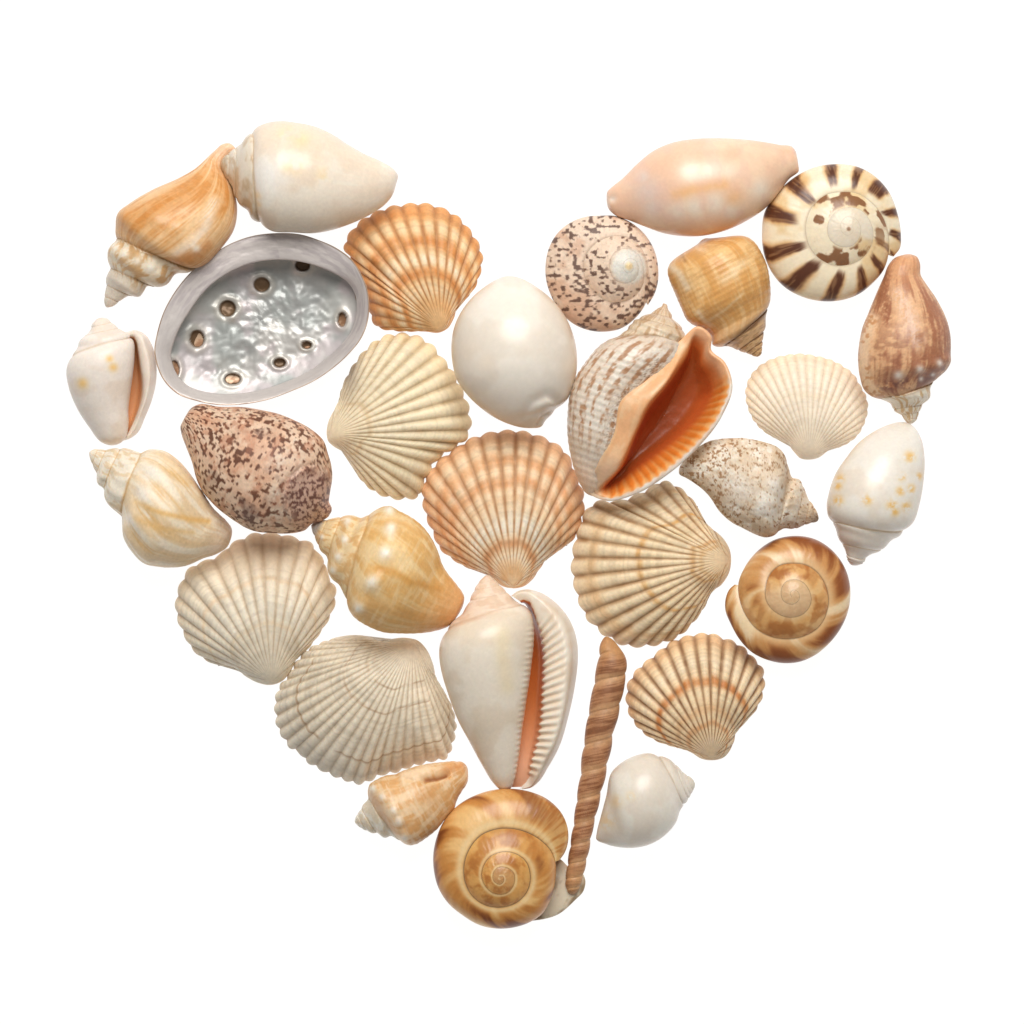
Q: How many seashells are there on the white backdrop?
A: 30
